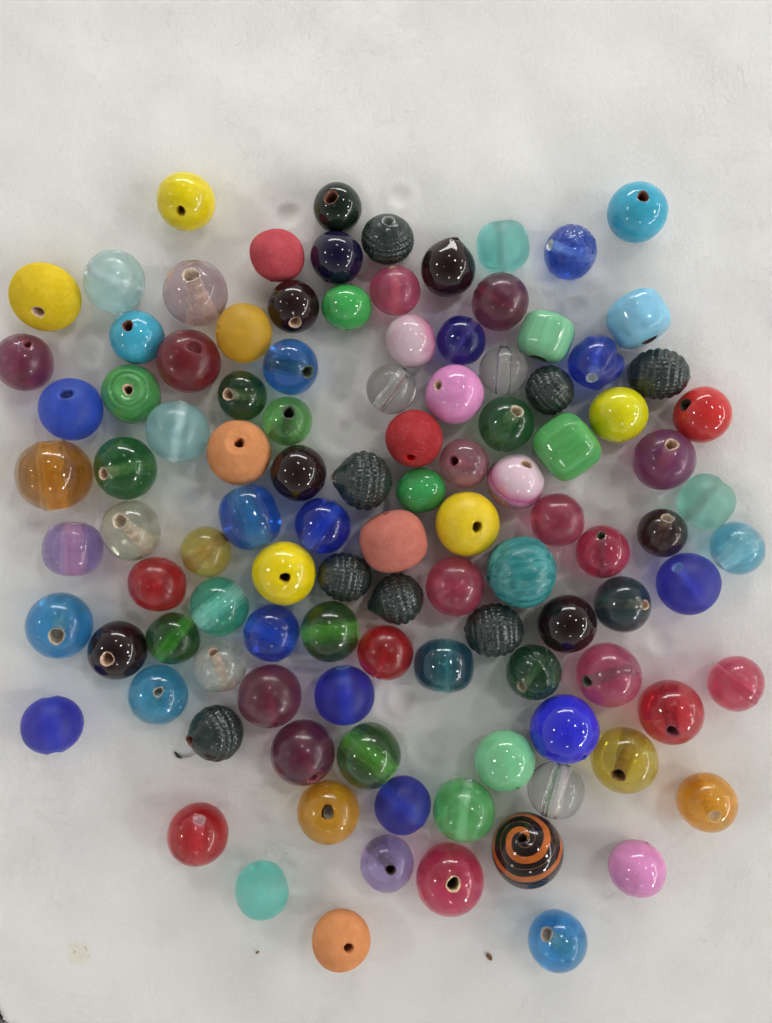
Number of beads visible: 108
